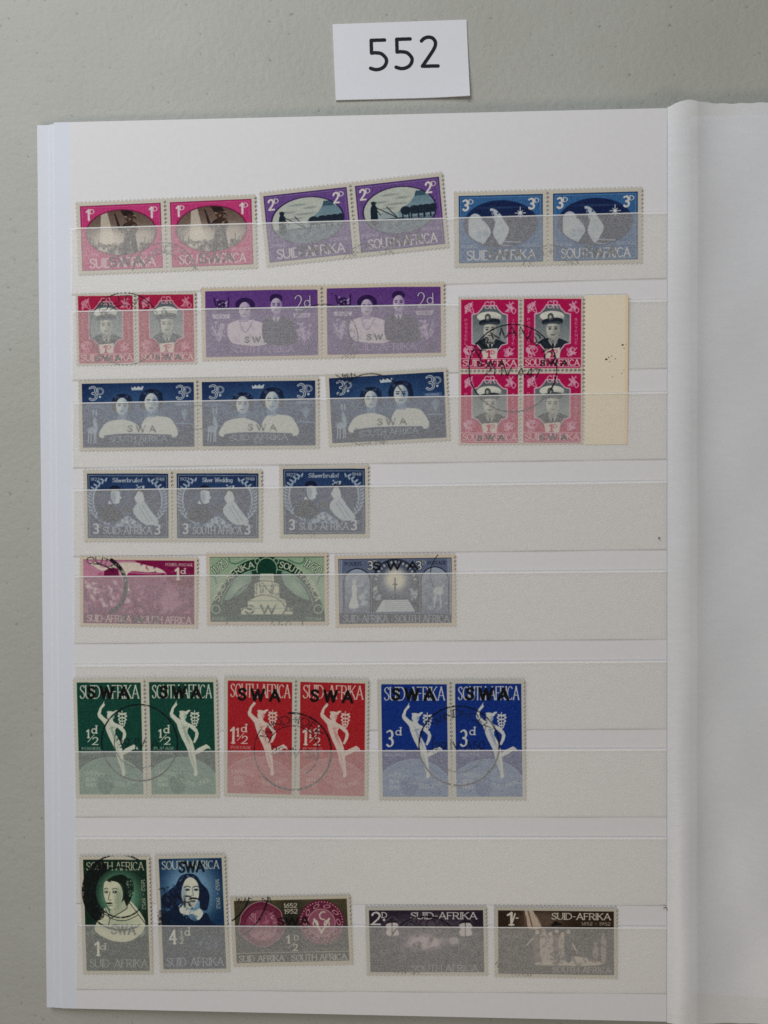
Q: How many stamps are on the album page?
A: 34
